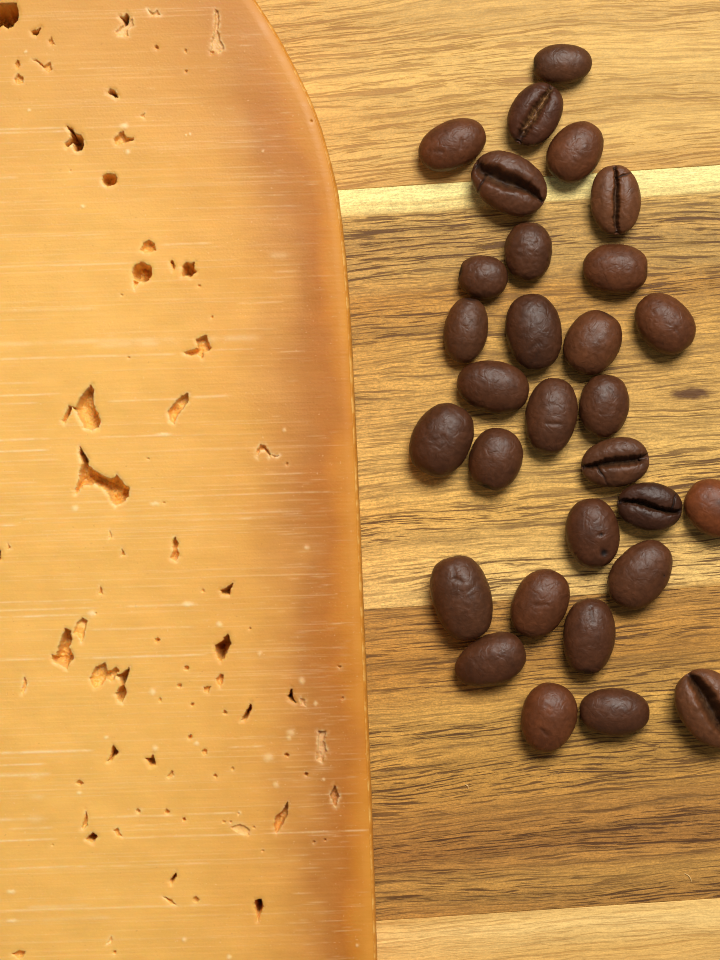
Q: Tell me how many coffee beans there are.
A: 30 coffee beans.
